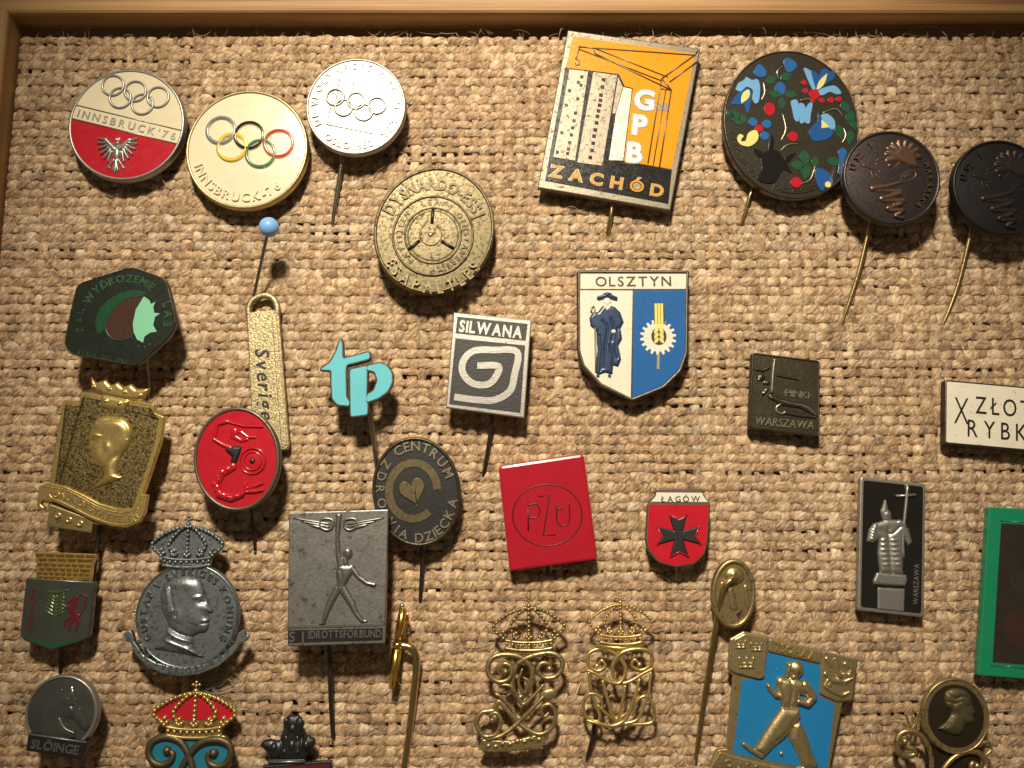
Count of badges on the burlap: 34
